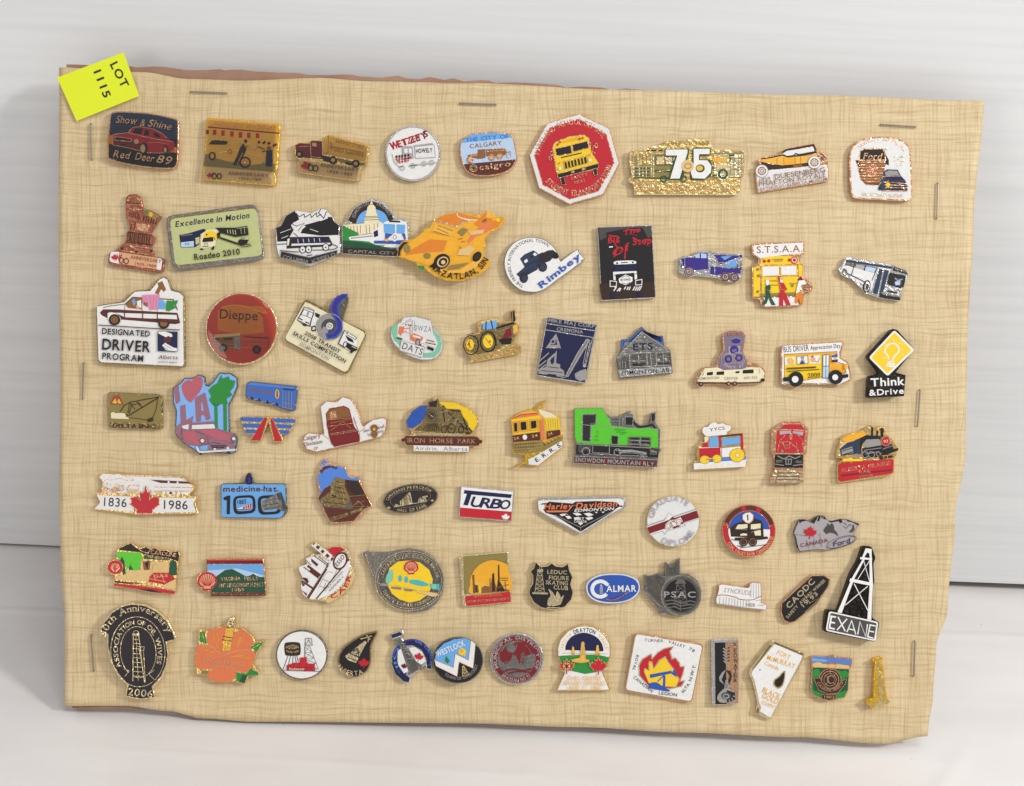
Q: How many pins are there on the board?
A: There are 73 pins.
